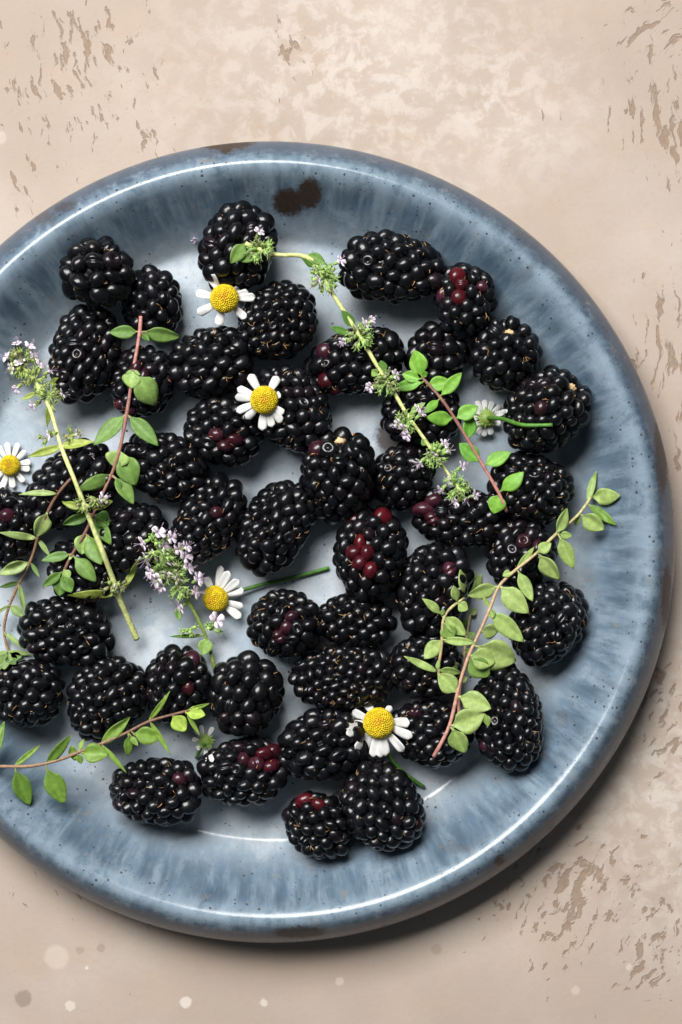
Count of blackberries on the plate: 47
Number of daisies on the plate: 7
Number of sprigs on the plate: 9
